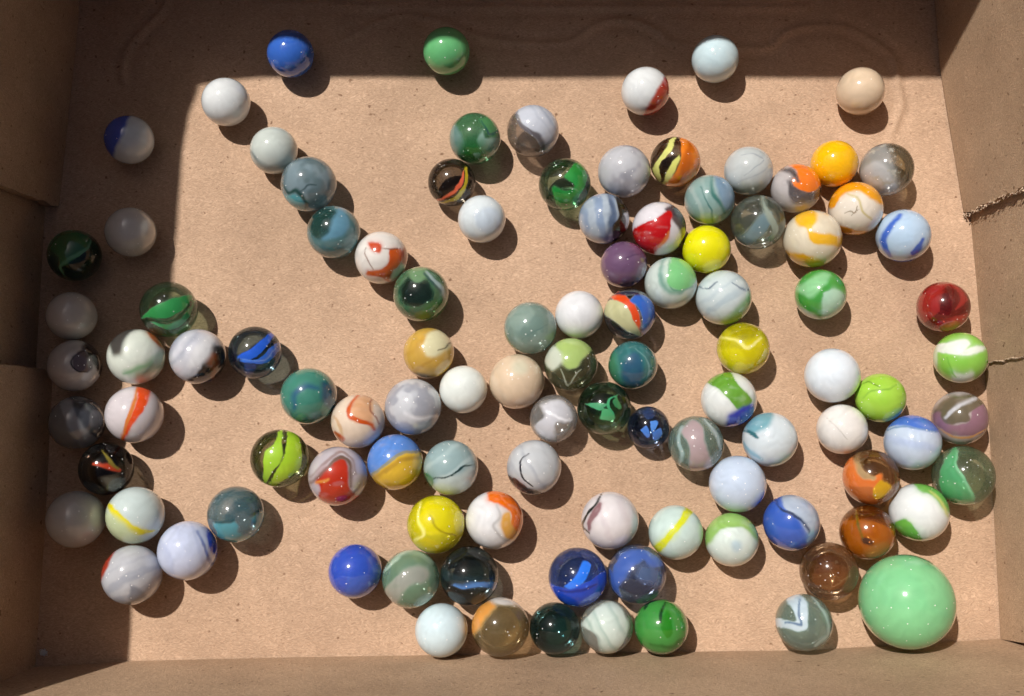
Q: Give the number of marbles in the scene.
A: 105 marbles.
